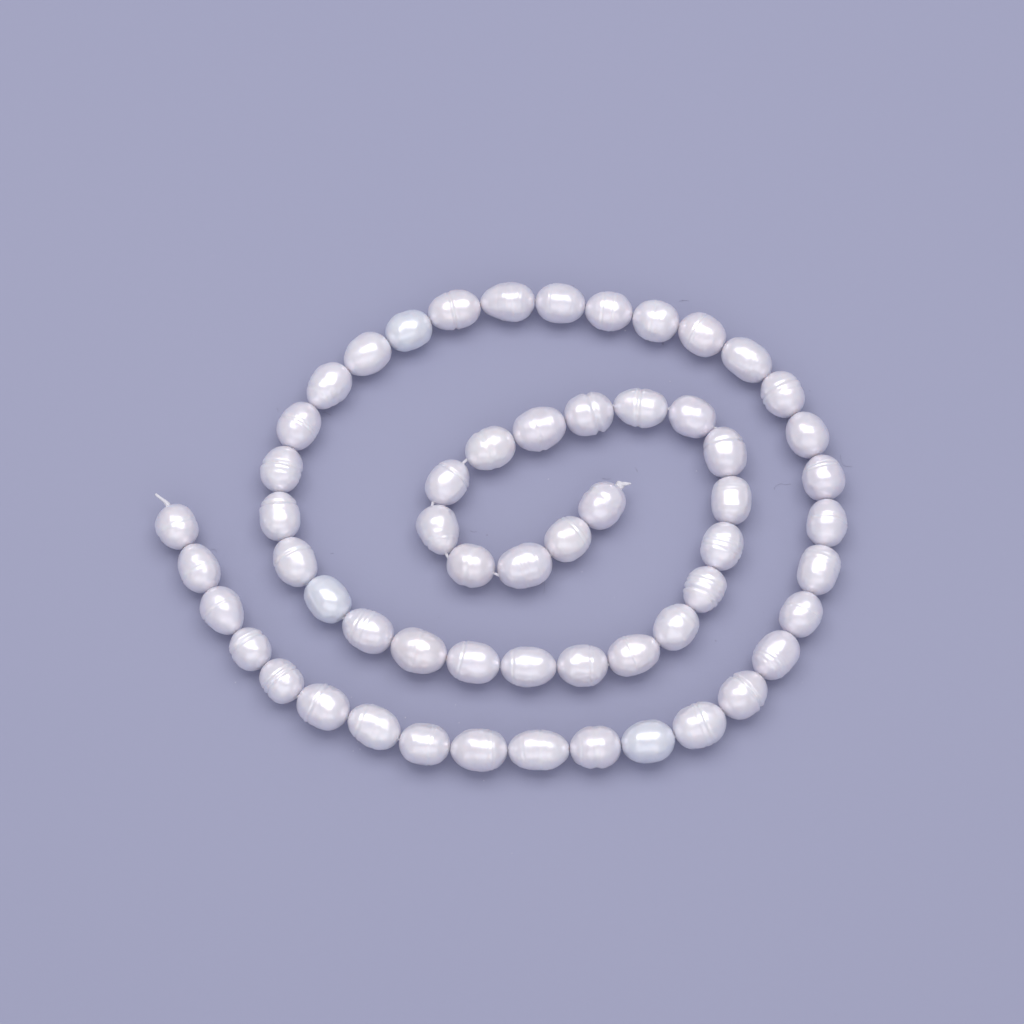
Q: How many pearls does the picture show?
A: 58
